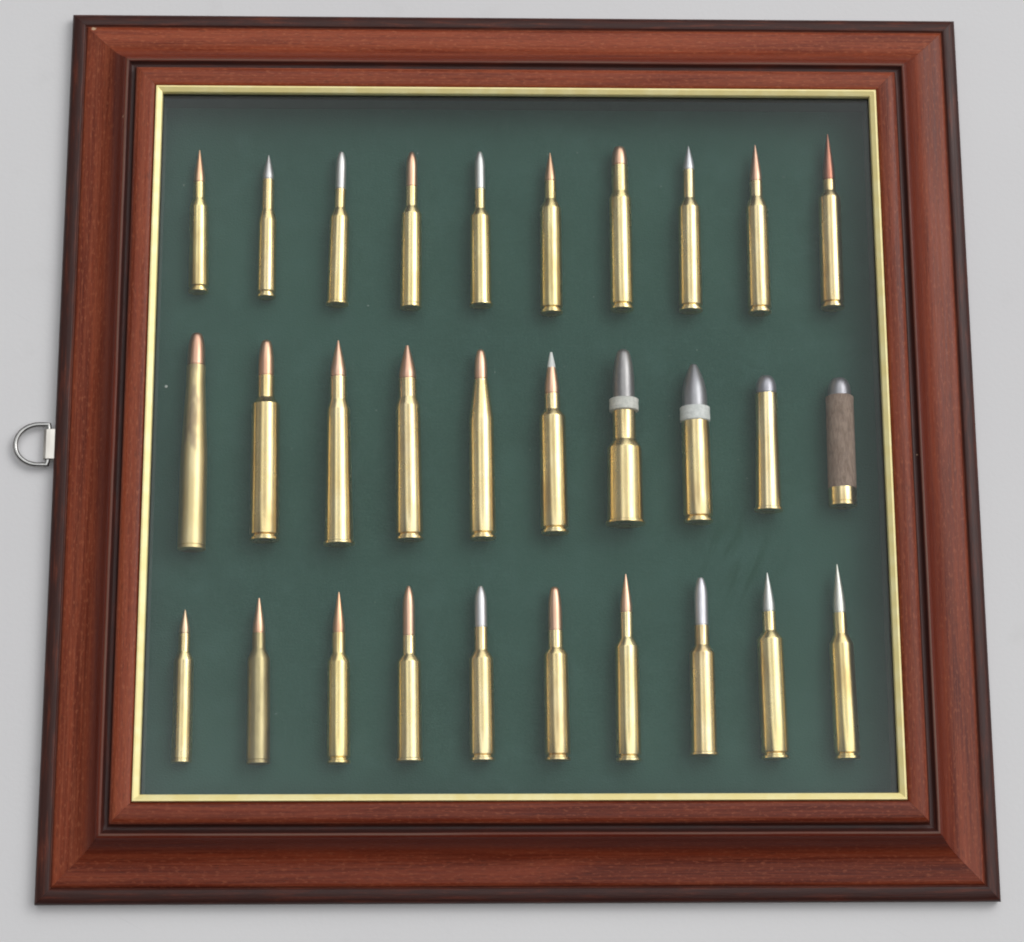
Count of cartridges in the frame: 30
